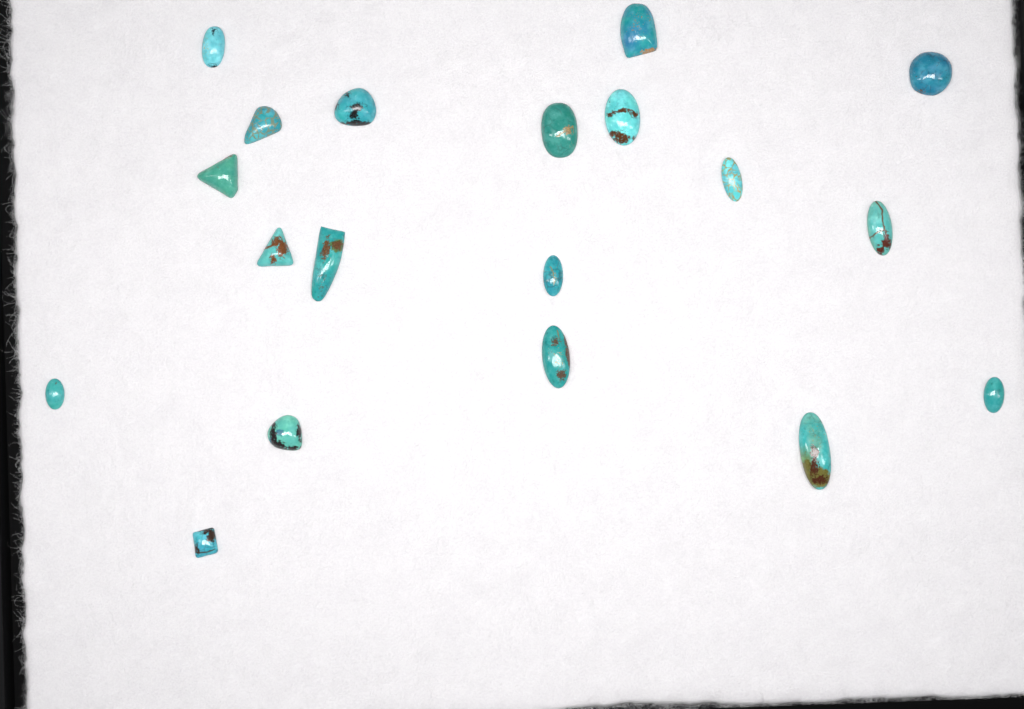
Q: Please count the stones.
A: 19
